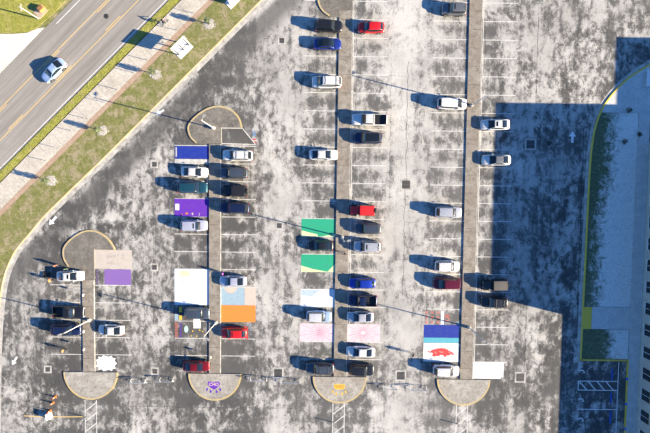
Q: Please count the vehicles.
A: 44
